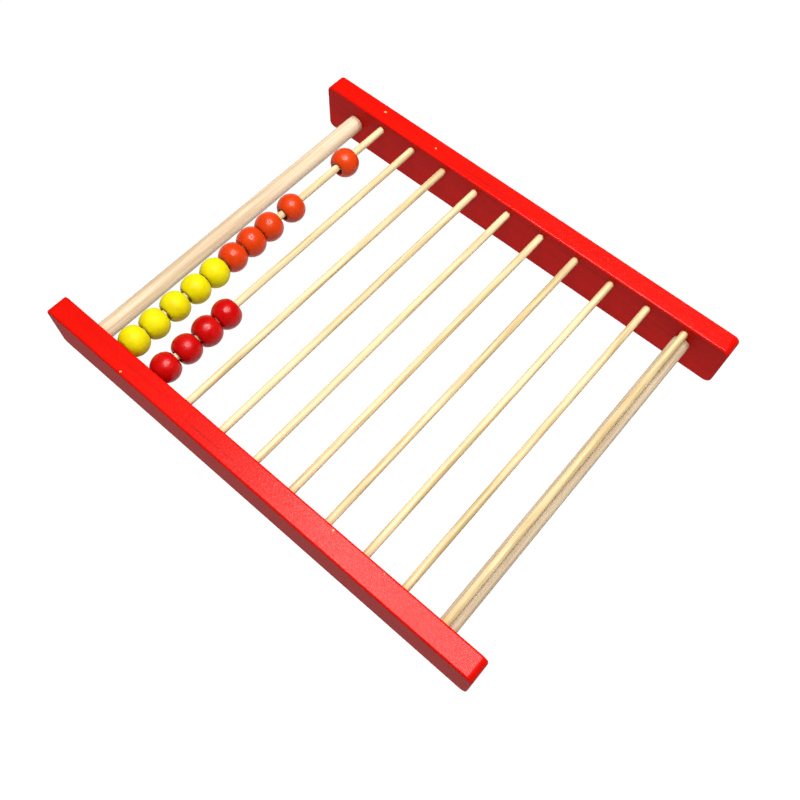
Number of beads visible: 14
